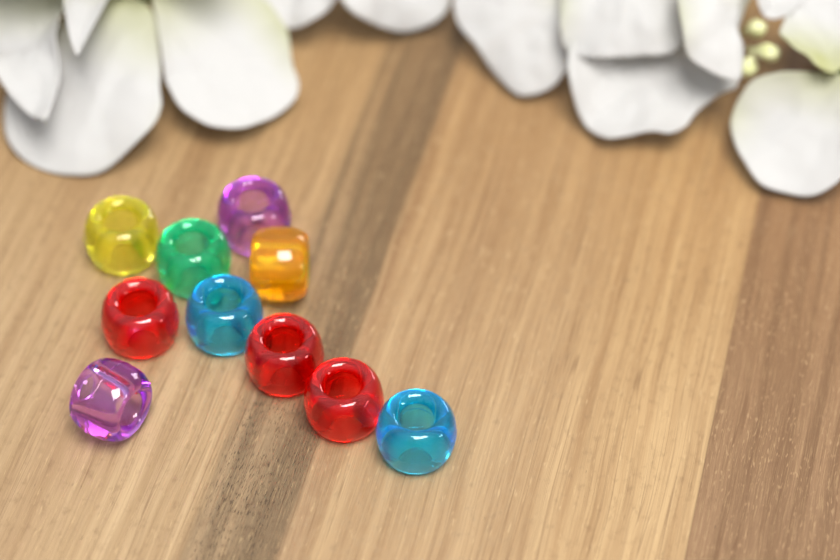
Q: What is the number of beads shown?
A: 10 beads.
